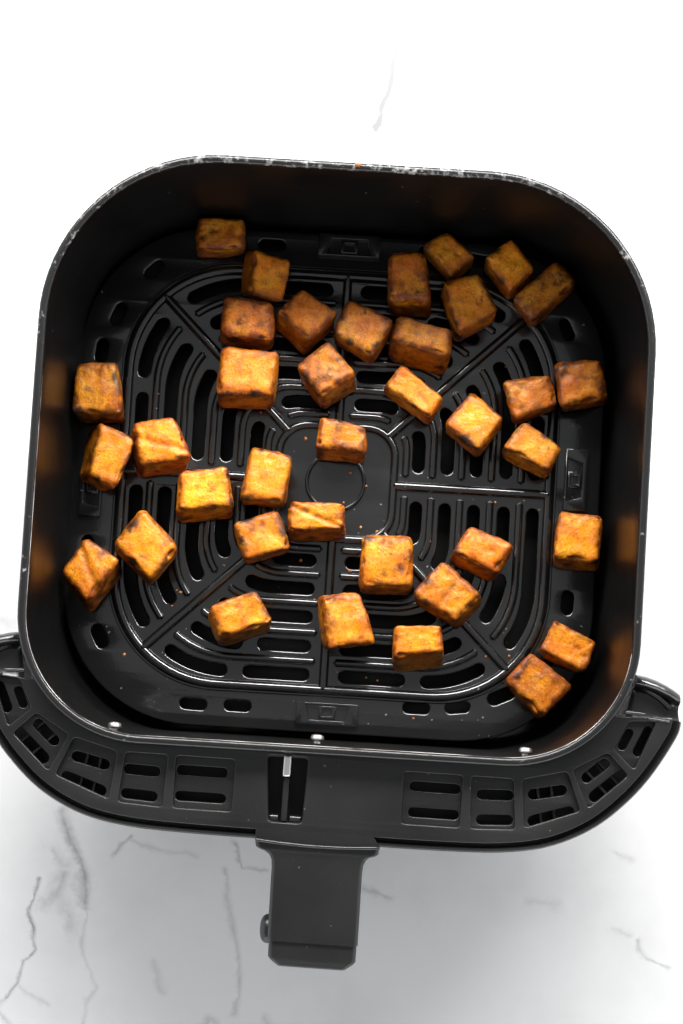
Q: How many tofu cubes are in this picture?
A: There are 37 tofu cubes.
